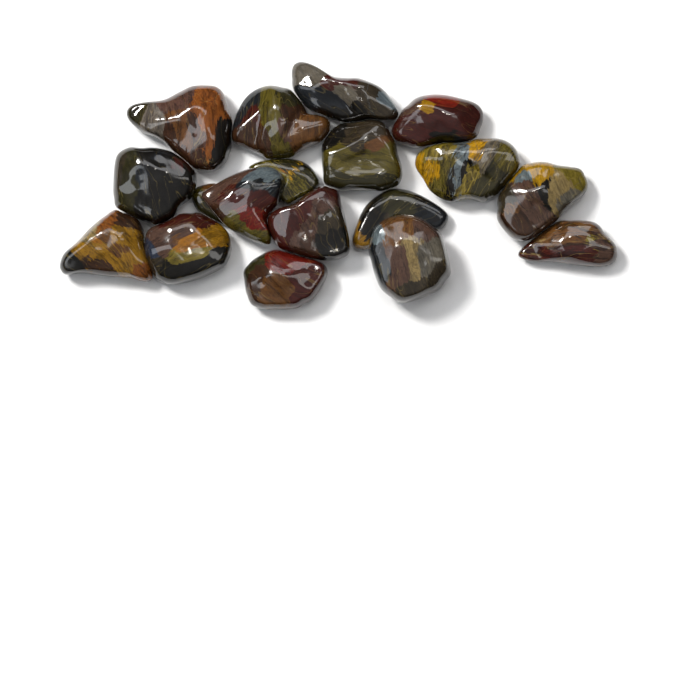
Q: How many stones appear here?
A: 18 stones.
